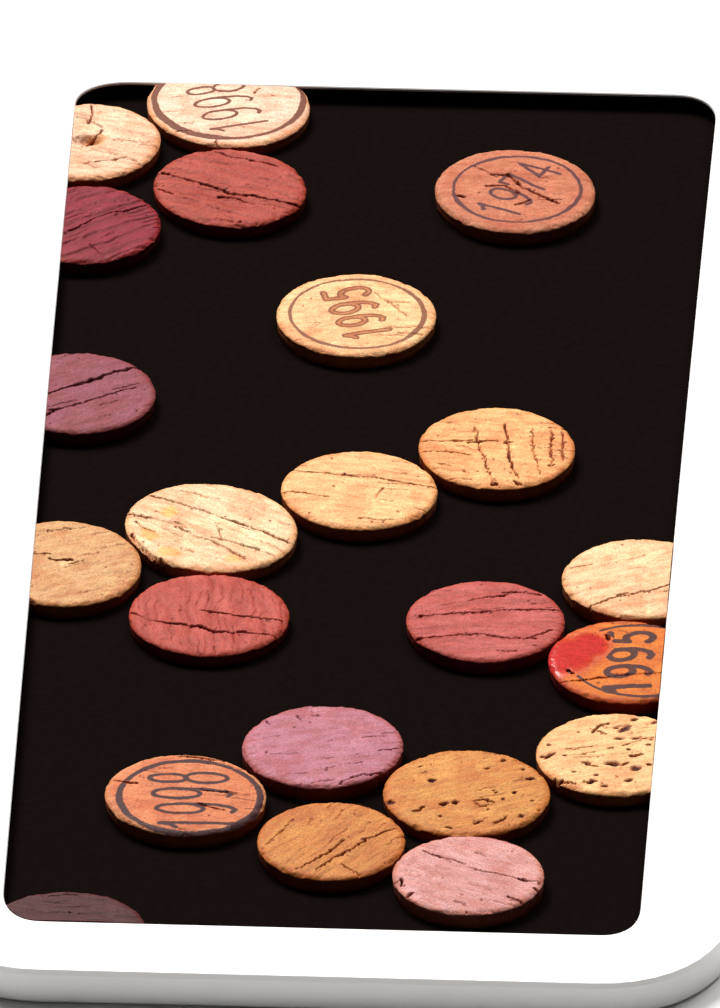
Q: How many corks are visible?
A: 22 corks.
